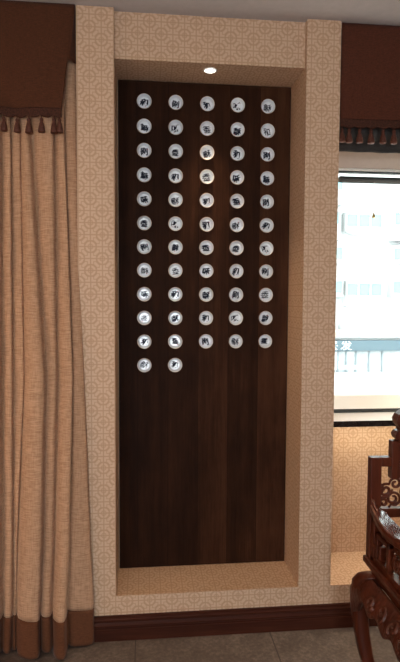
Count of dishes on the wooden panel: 57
